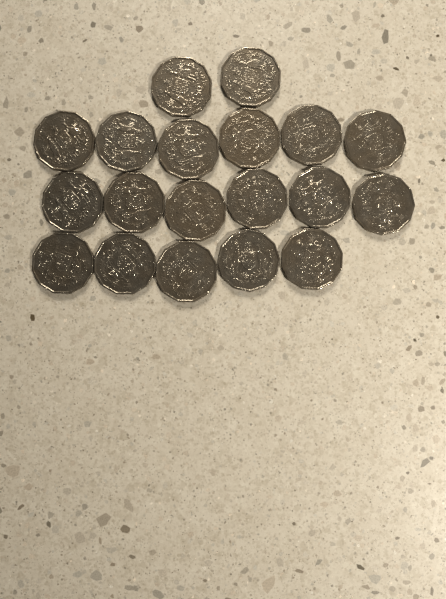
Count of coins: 19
